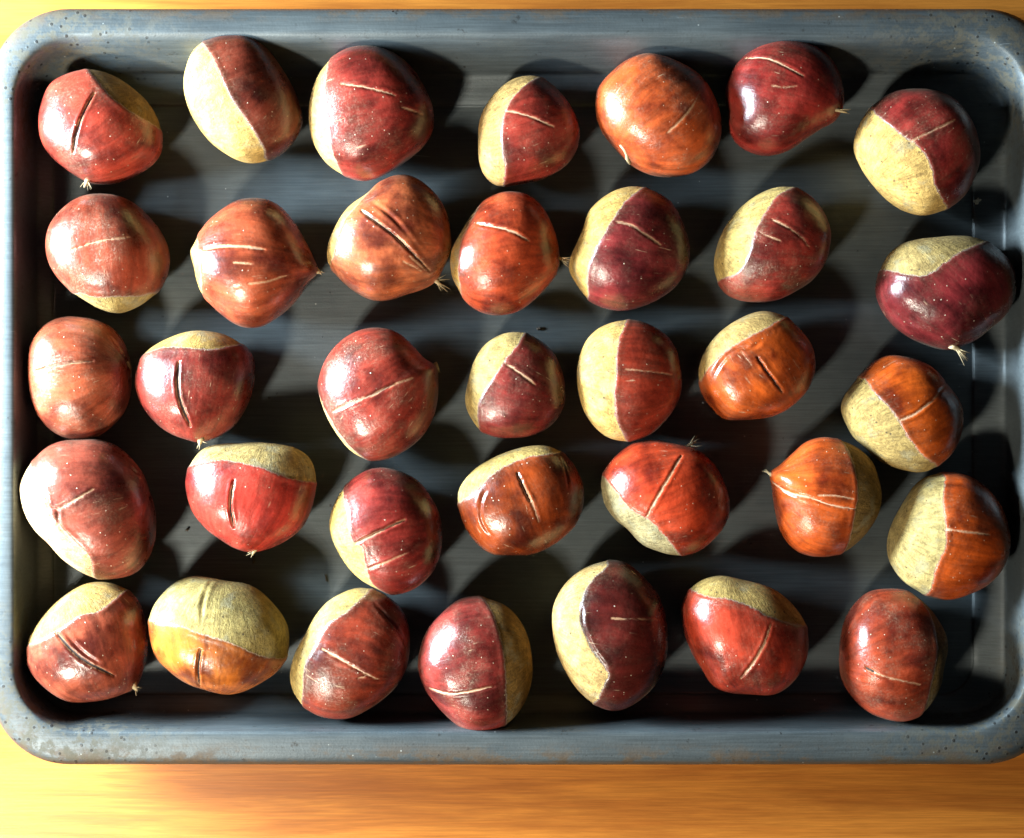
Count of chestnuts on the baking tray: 35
